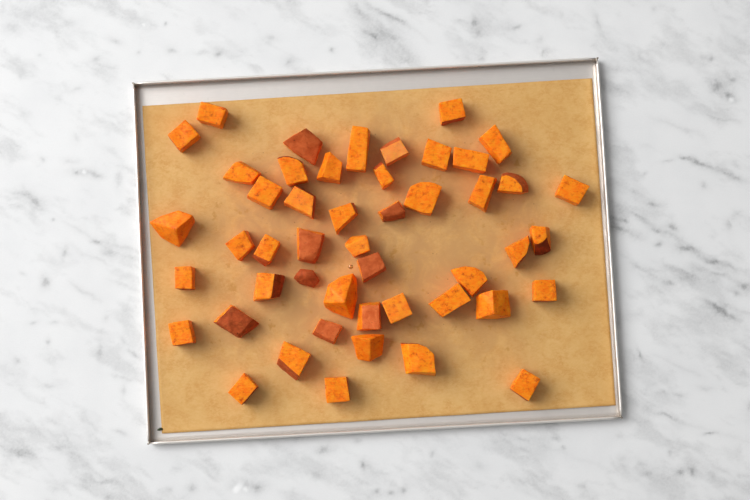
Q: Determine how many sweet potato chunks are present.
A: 48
